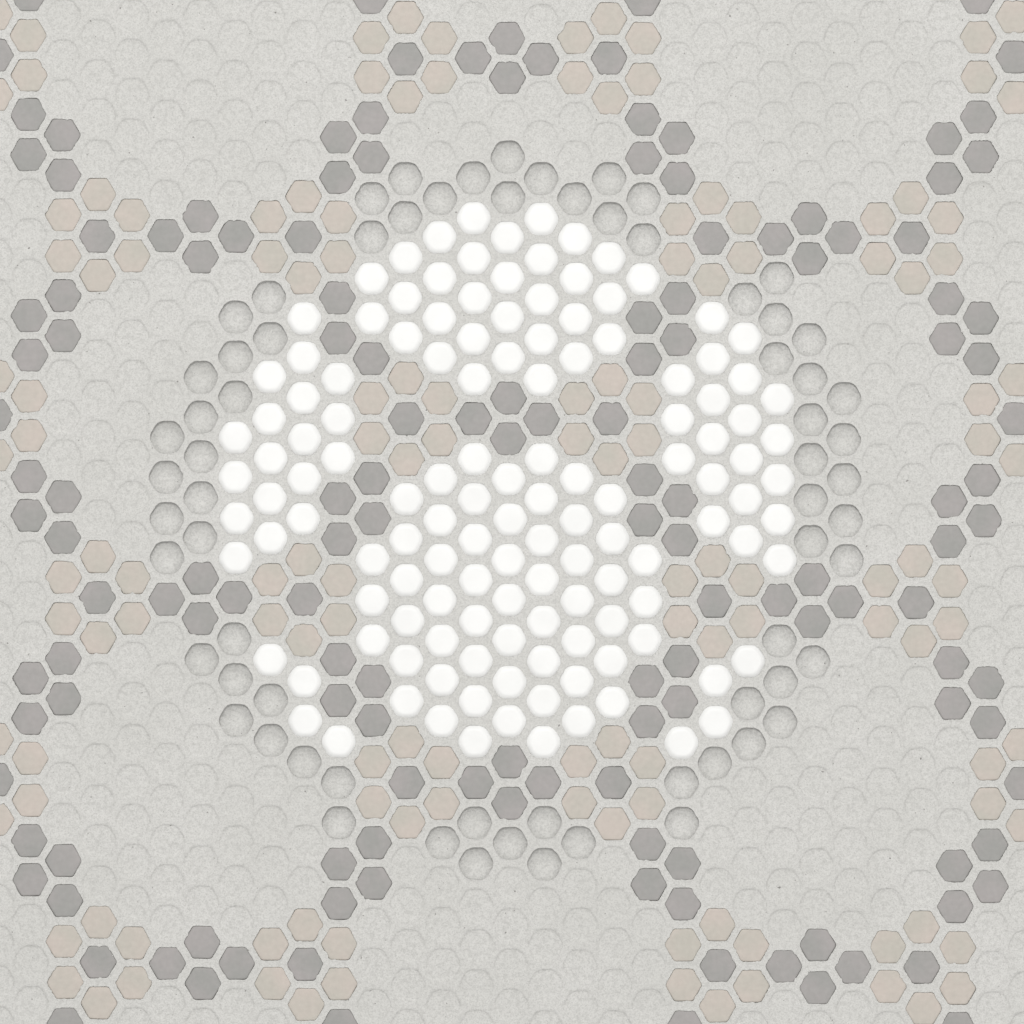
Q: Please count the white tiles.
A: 132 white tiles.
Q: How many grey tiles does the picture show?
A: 147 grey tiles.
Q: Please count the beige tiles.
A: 132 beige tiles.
